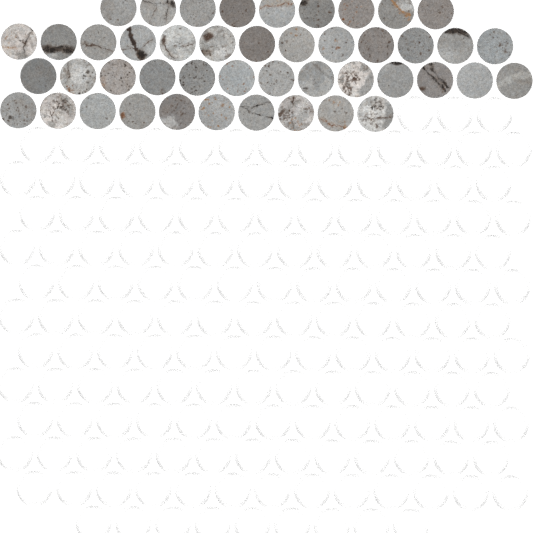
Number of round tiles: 45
